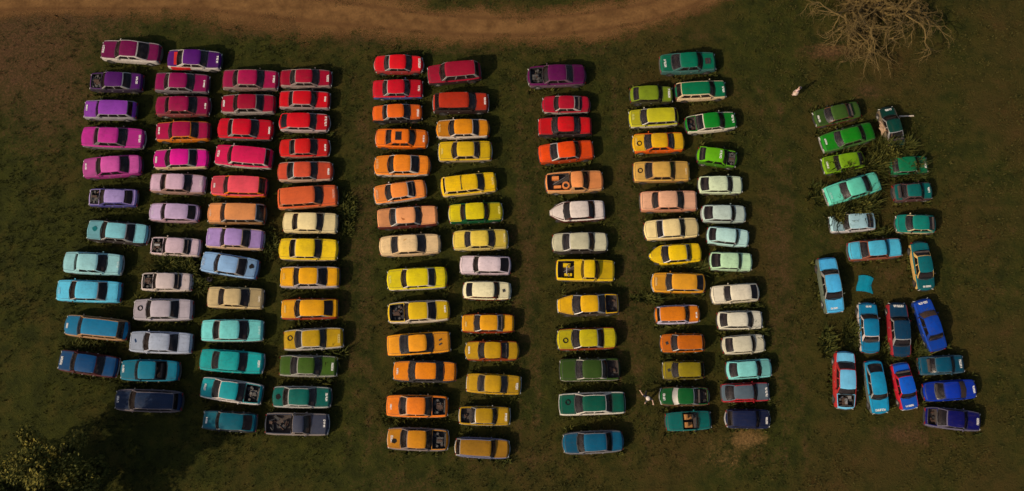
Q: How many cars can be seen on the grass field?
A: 140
